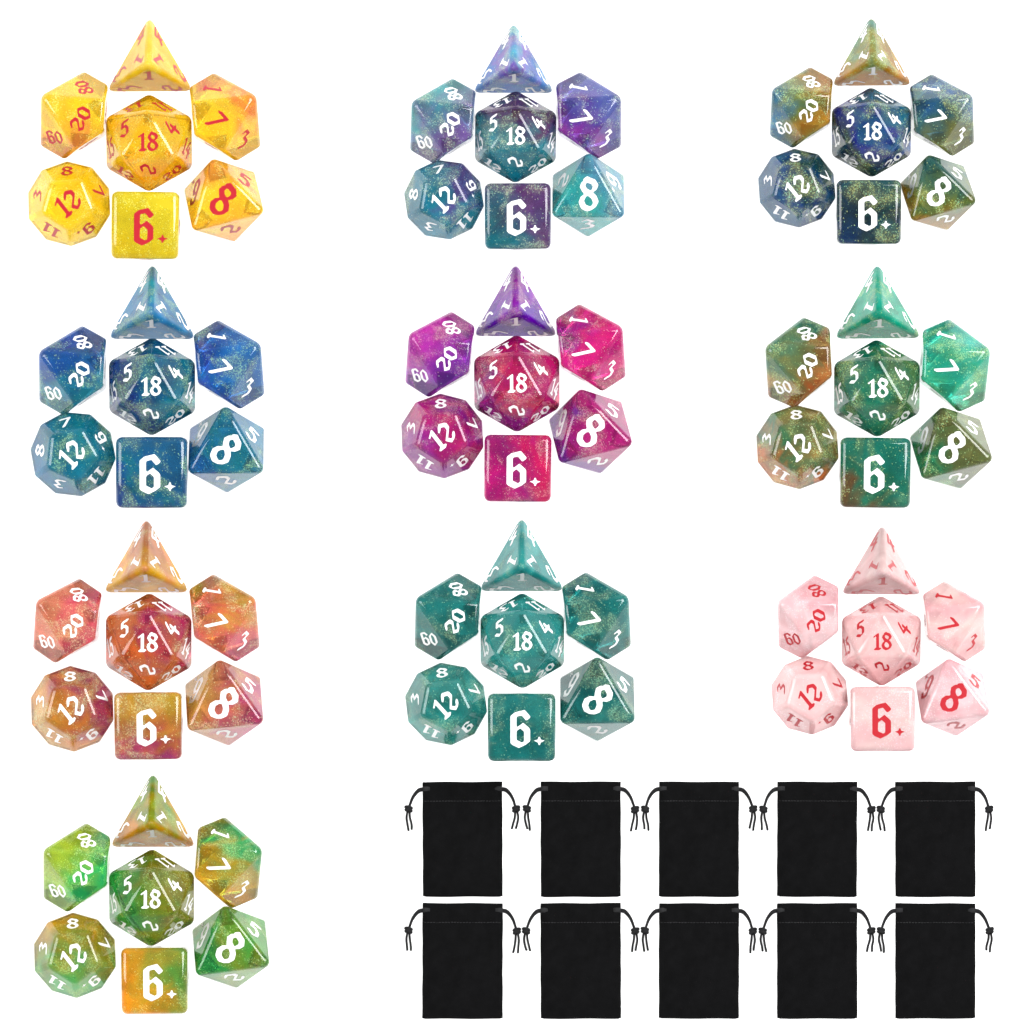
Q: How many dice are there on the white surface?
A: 70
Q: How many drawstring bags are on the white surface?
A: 10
